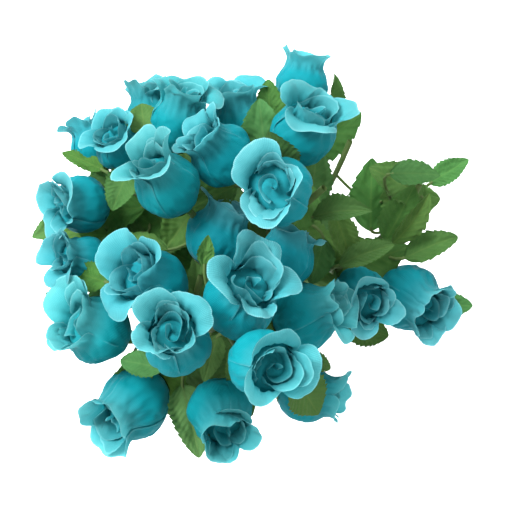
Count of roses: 25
